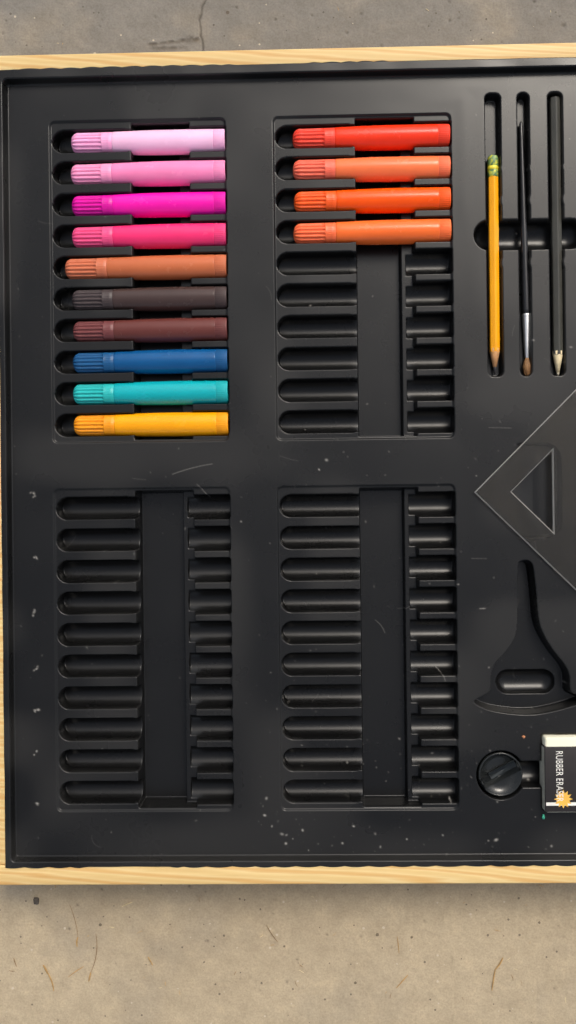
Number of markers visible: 14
